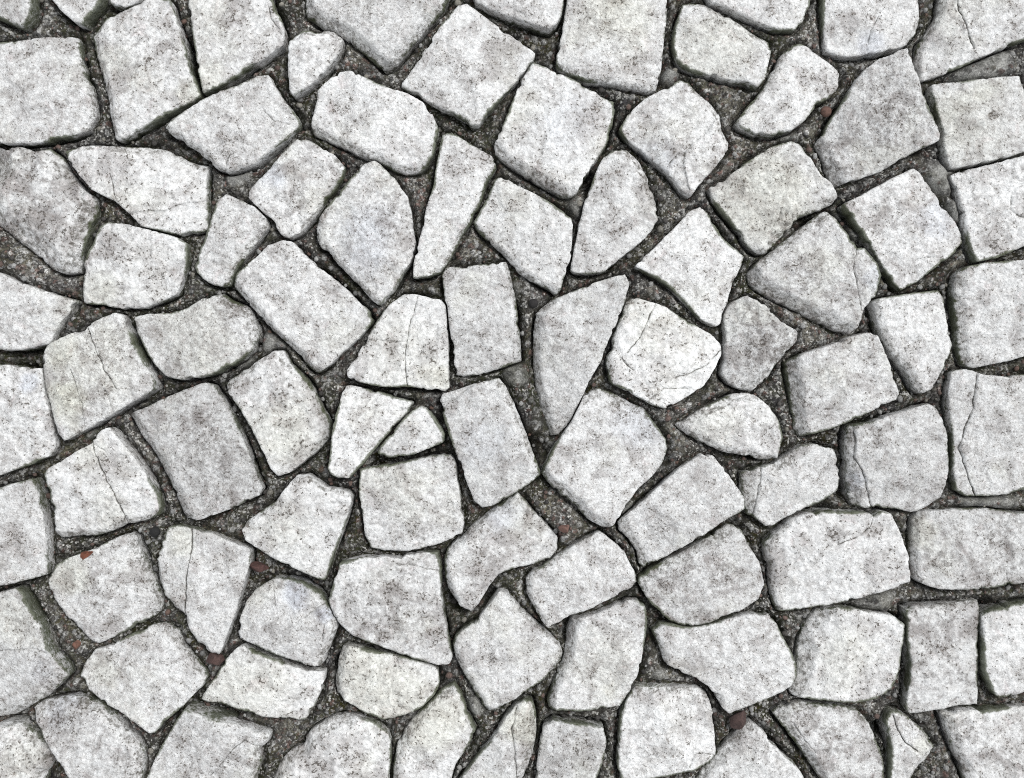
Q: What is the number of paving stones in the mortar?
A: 95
